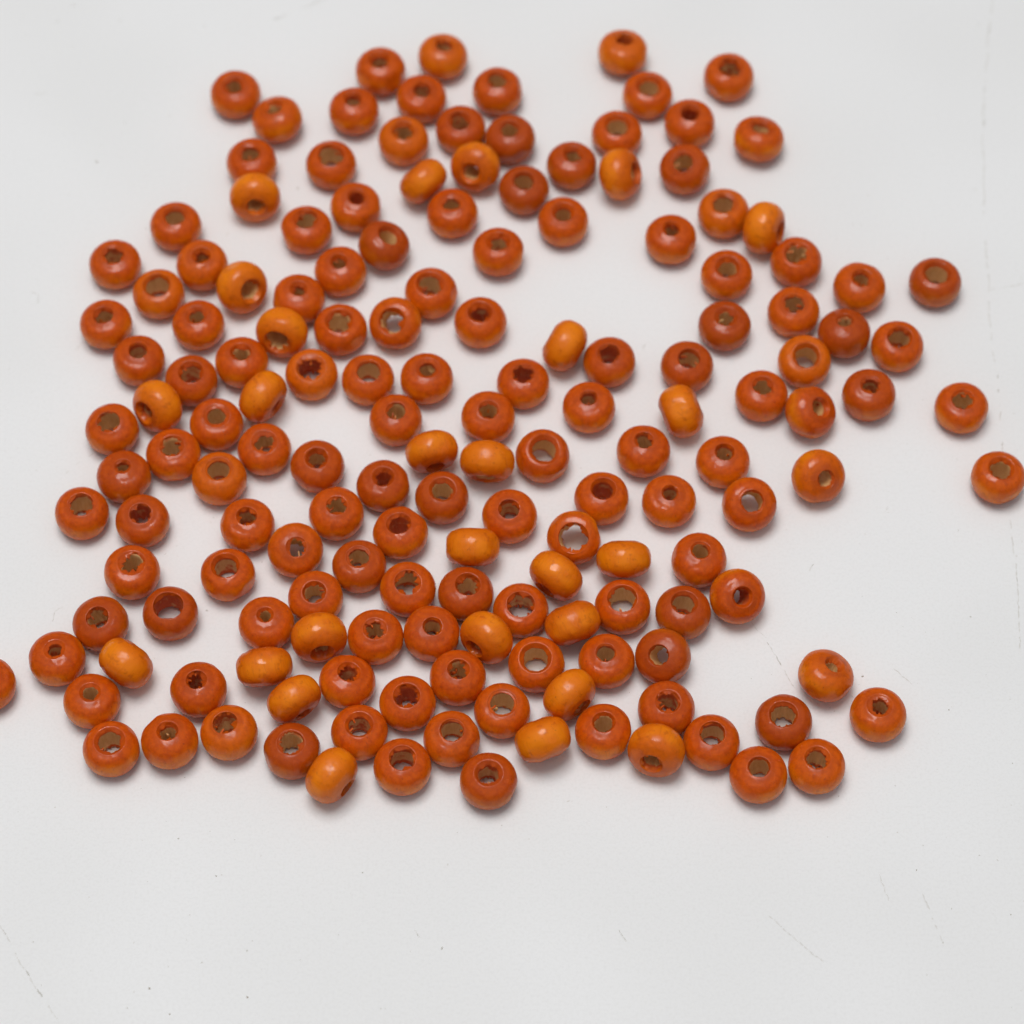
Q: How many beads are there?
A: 160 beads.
